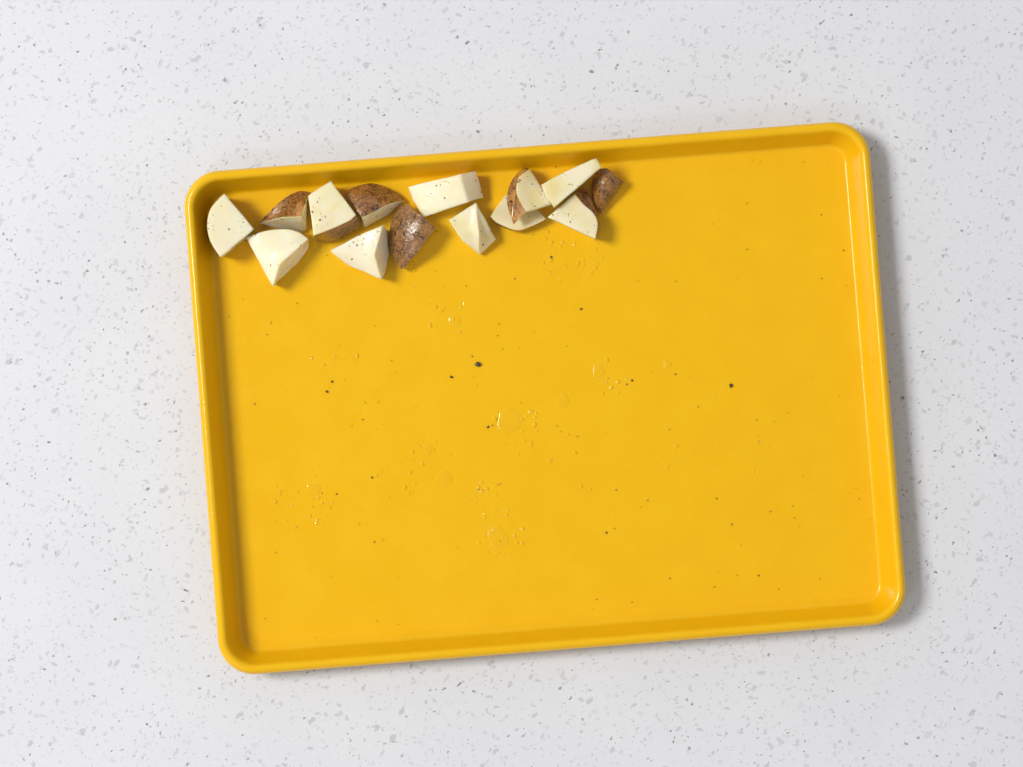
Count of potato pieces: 14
